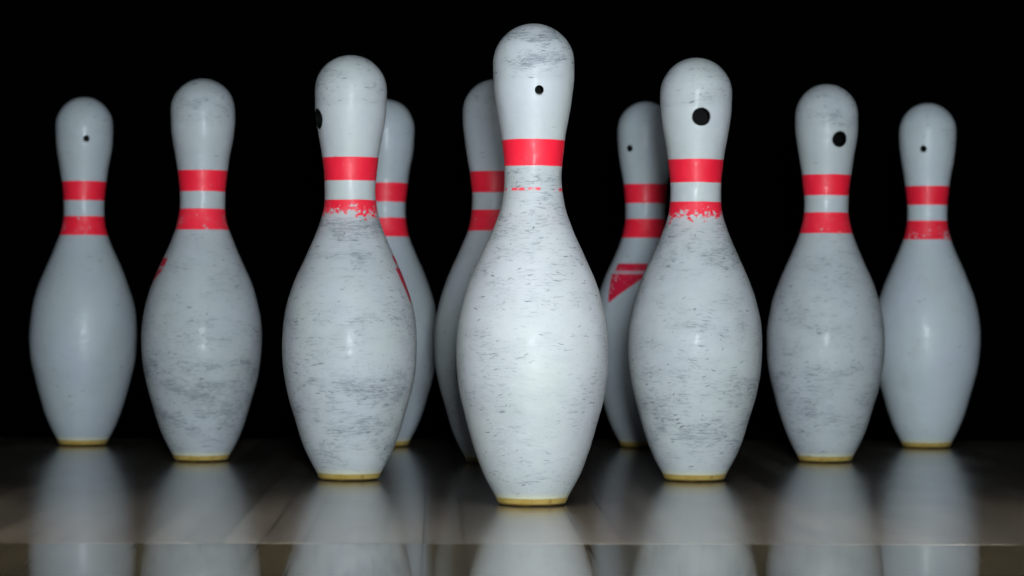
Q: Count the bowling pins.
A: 10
